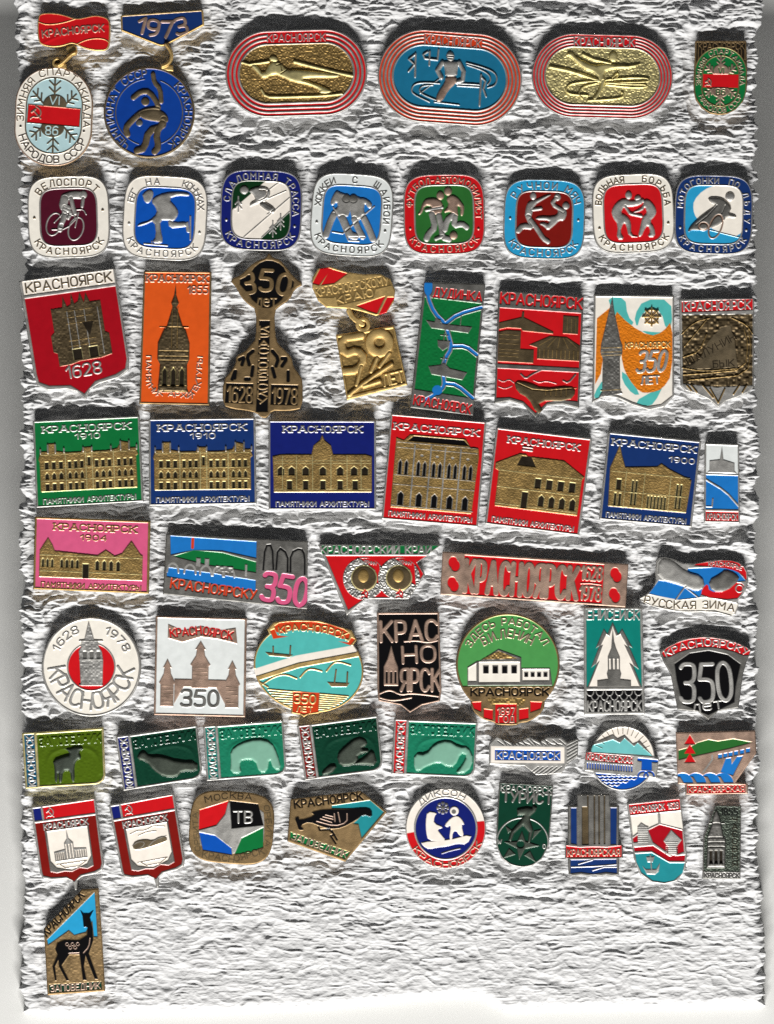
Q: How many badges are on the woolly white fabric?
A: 59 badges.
